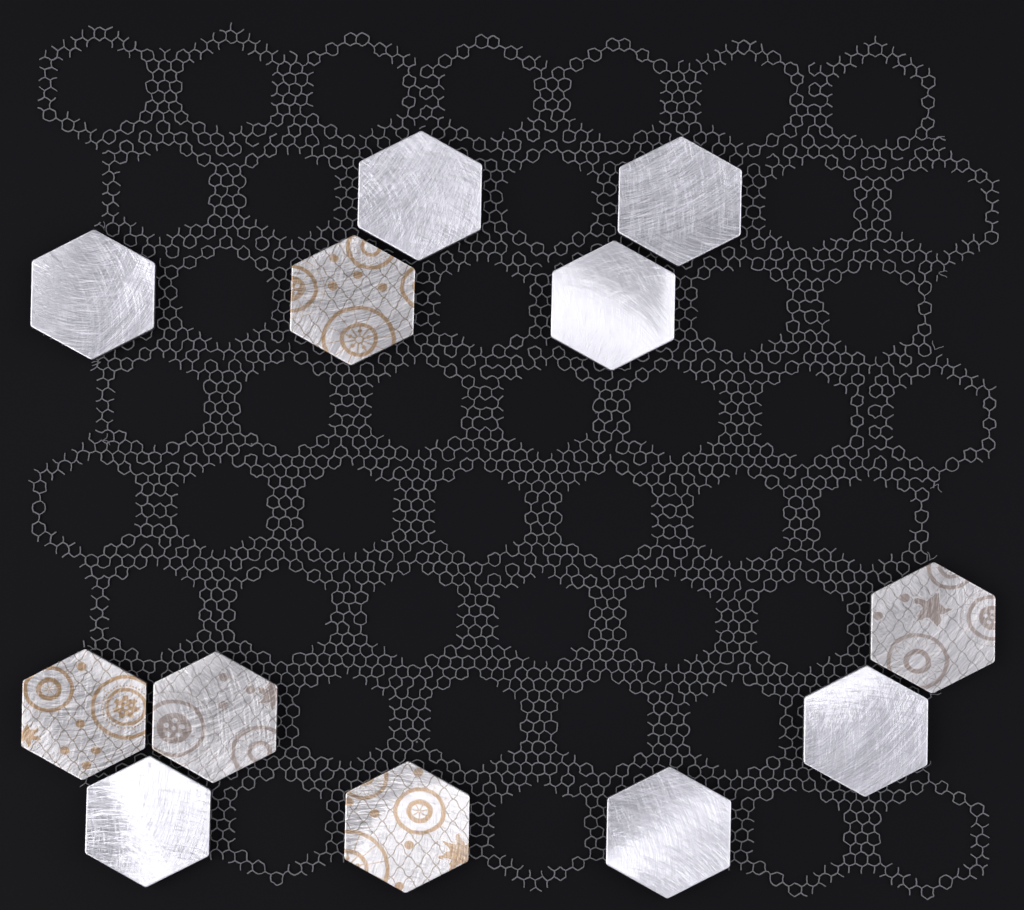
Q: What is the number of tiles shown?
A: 12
